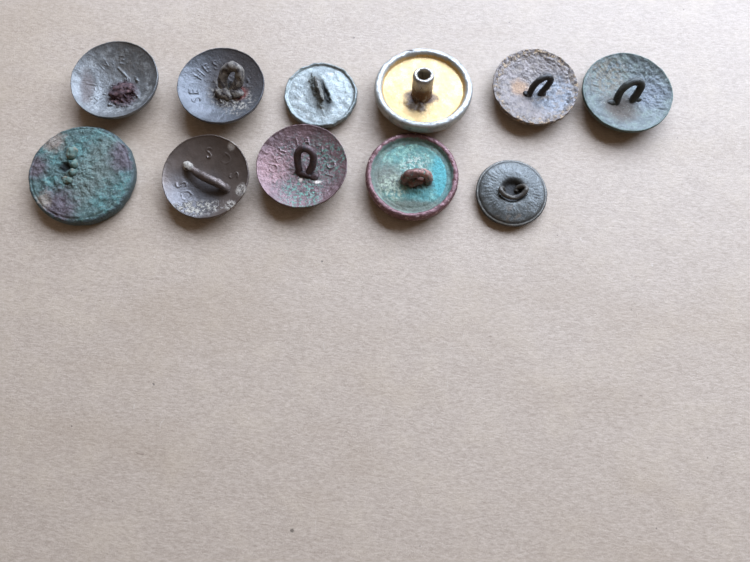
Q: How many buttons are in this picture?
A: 11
